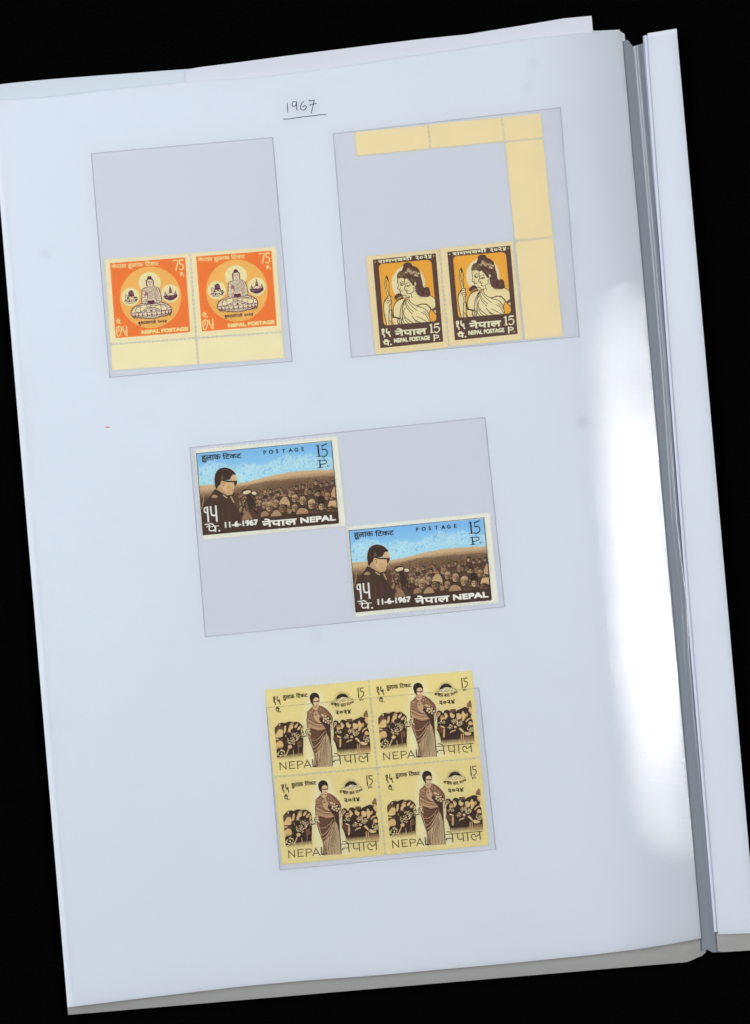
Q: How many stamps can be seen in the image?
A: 10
